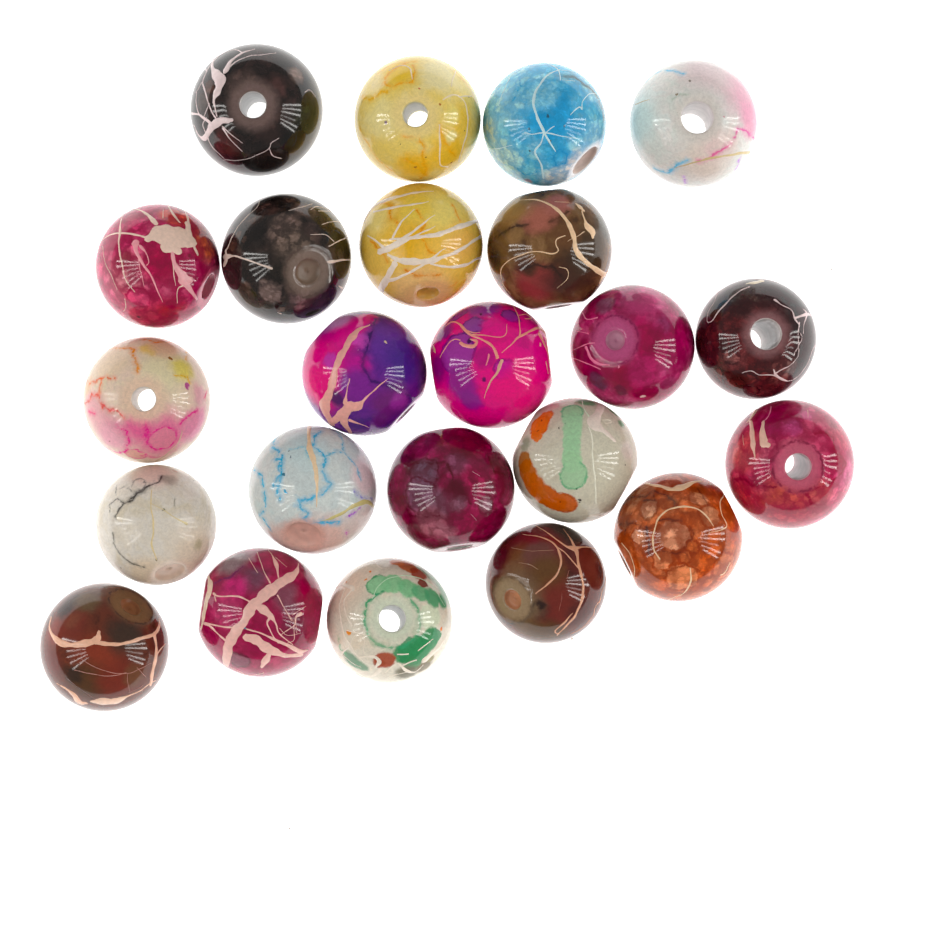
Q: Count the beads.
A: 23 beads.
